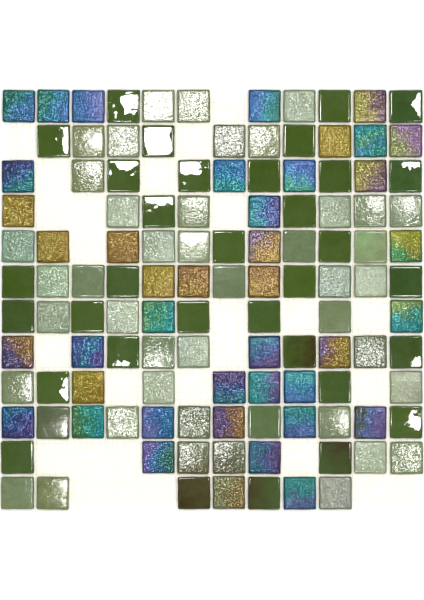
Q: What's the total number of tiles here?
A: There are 118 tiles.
